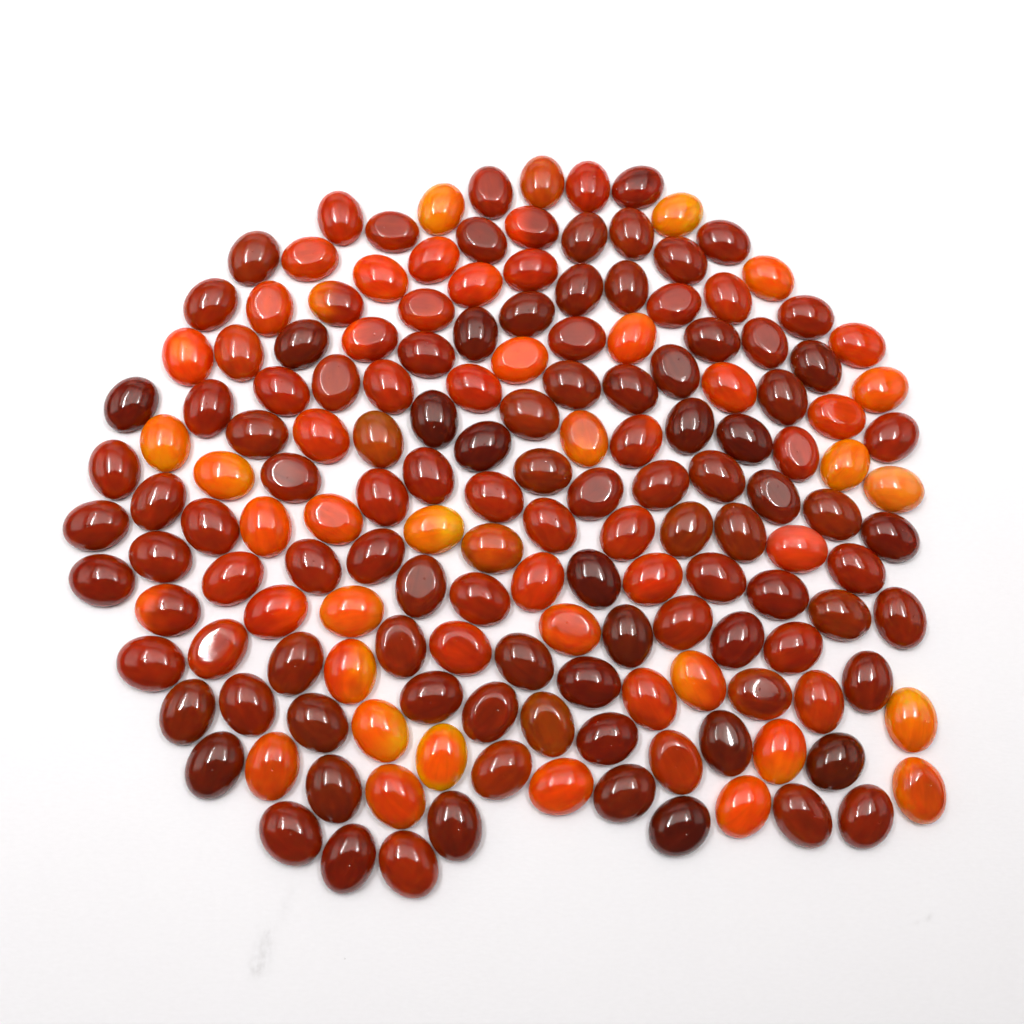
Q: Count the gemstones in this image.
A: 163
